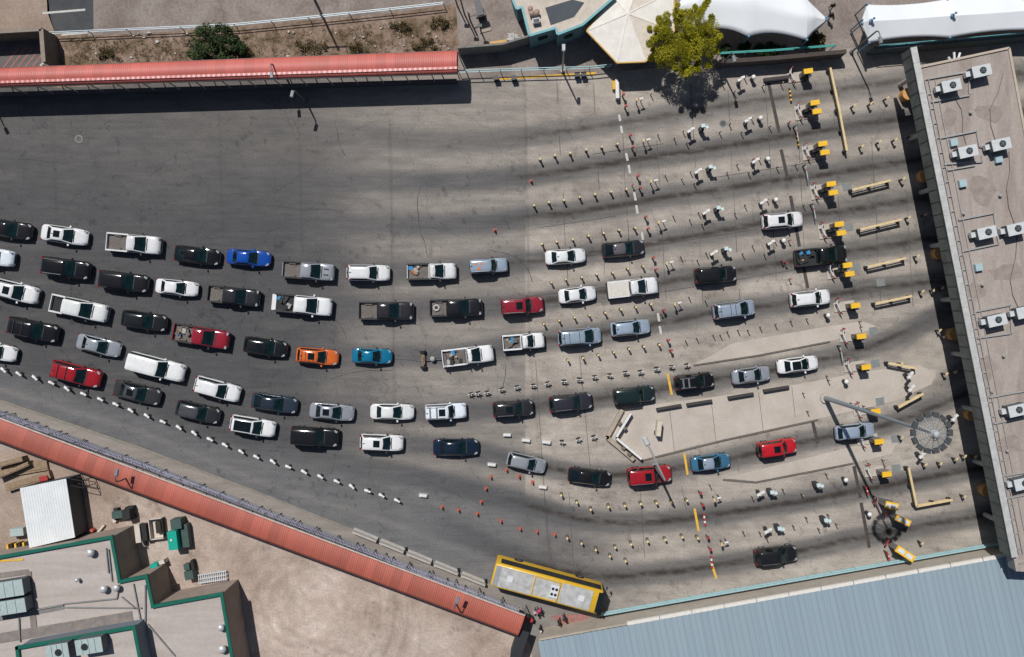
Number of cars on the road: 54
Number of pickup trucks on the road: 13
